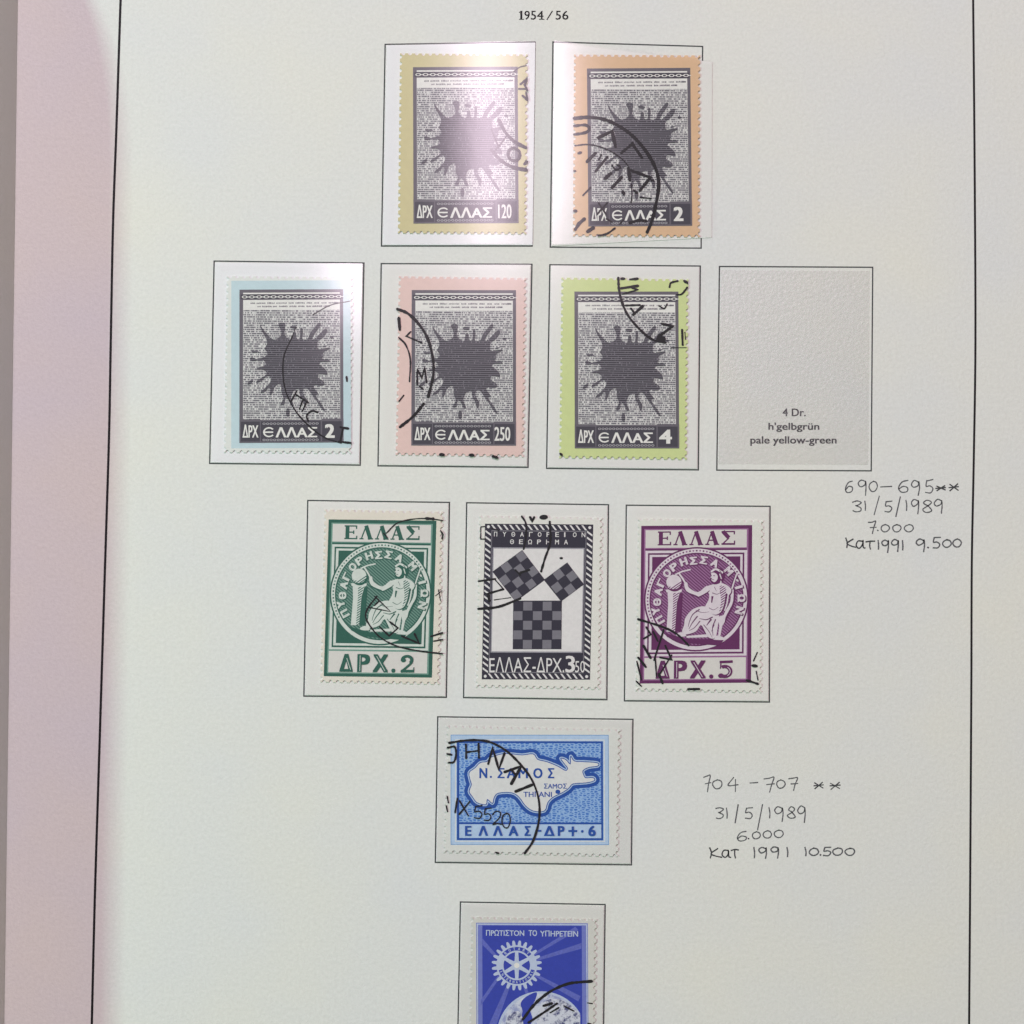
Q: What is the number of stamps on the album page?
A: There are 10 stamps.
